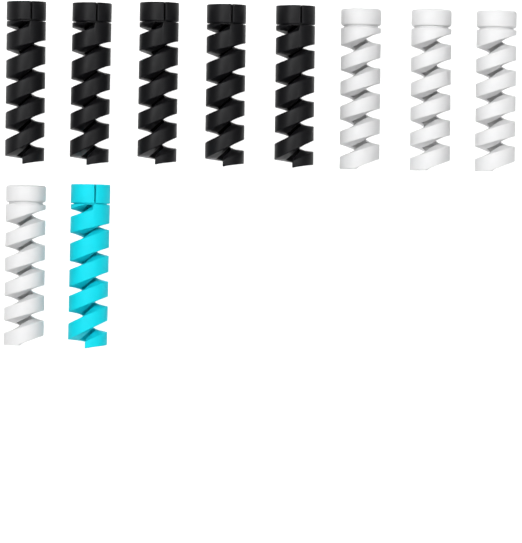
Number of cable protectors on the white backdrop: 10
